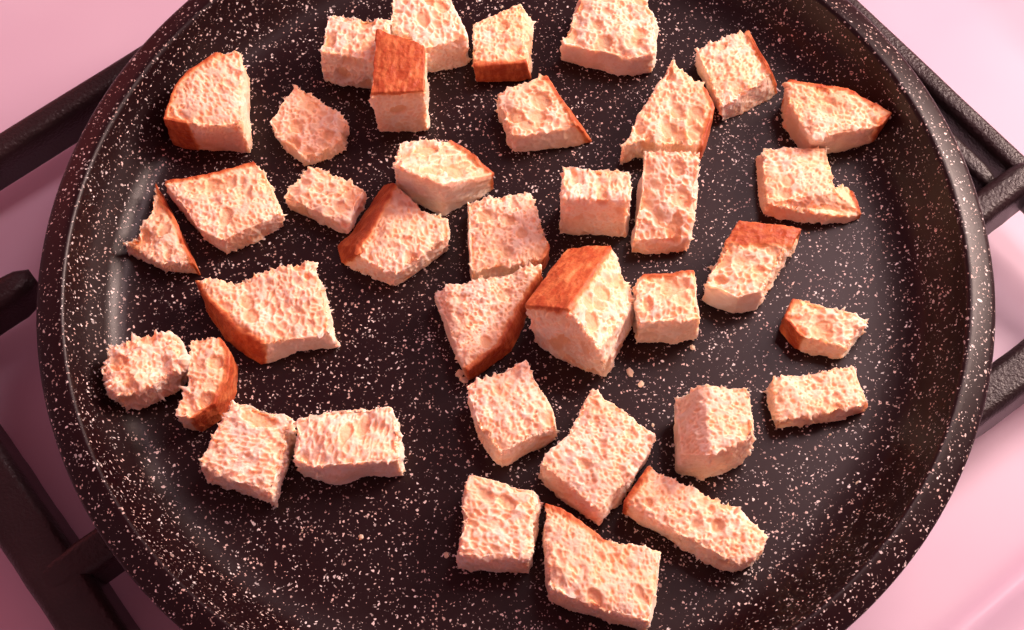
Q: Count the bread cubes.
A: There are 37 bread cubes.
